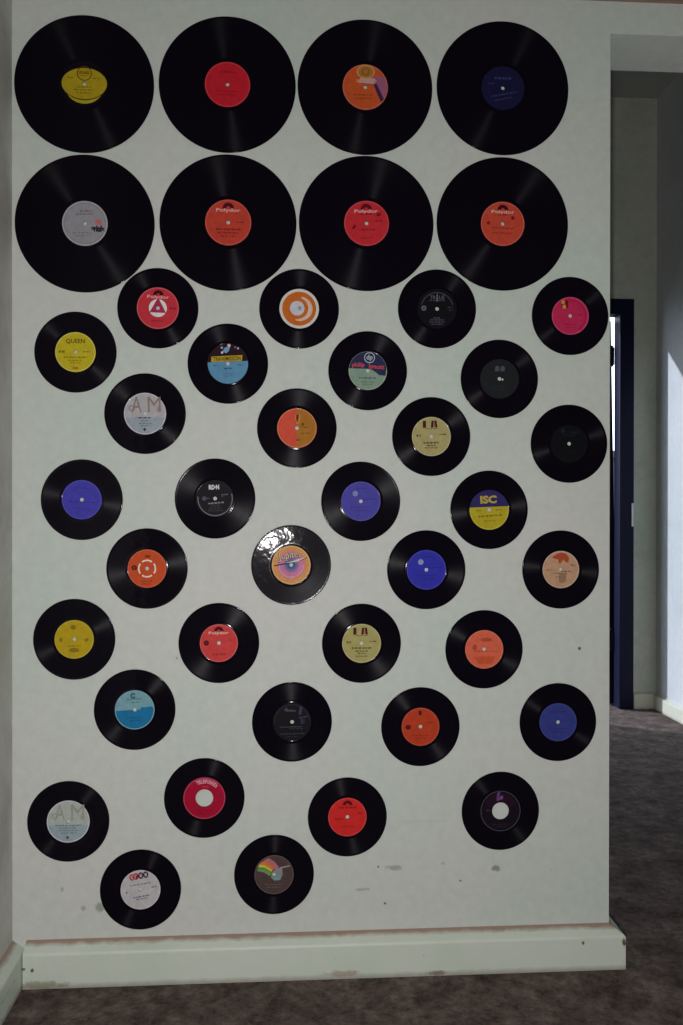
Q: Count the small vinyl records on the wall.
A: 34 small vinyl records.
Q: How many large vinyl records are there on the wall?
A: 8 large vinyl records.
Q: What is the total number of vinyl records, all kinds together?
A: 42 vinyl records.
